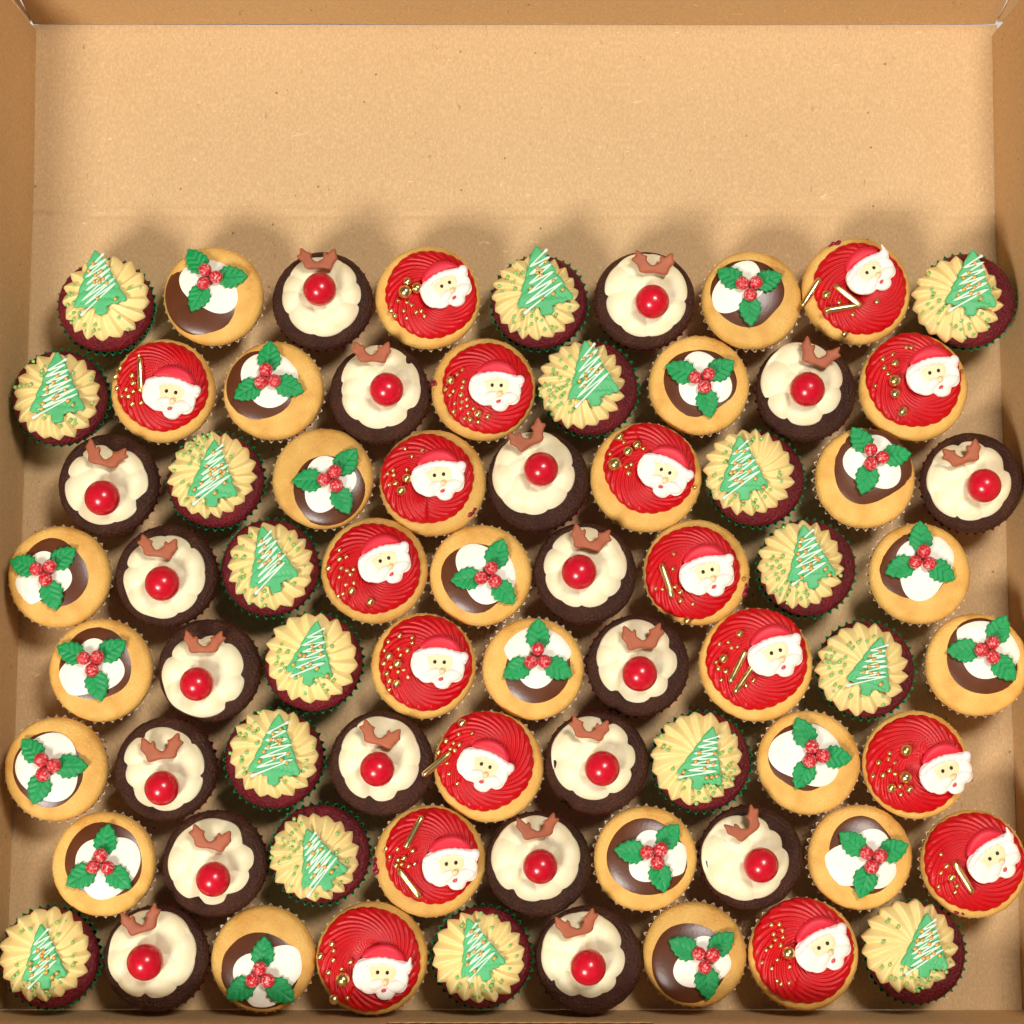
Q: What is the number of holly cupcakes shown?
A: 19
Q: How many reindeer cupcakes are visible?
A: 19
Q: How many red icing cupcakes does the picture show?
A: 17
